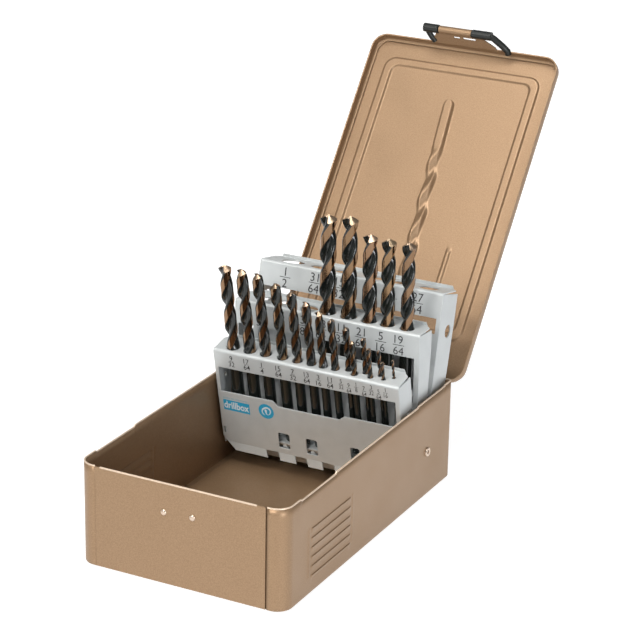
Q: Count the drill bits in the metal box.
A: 20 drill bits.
